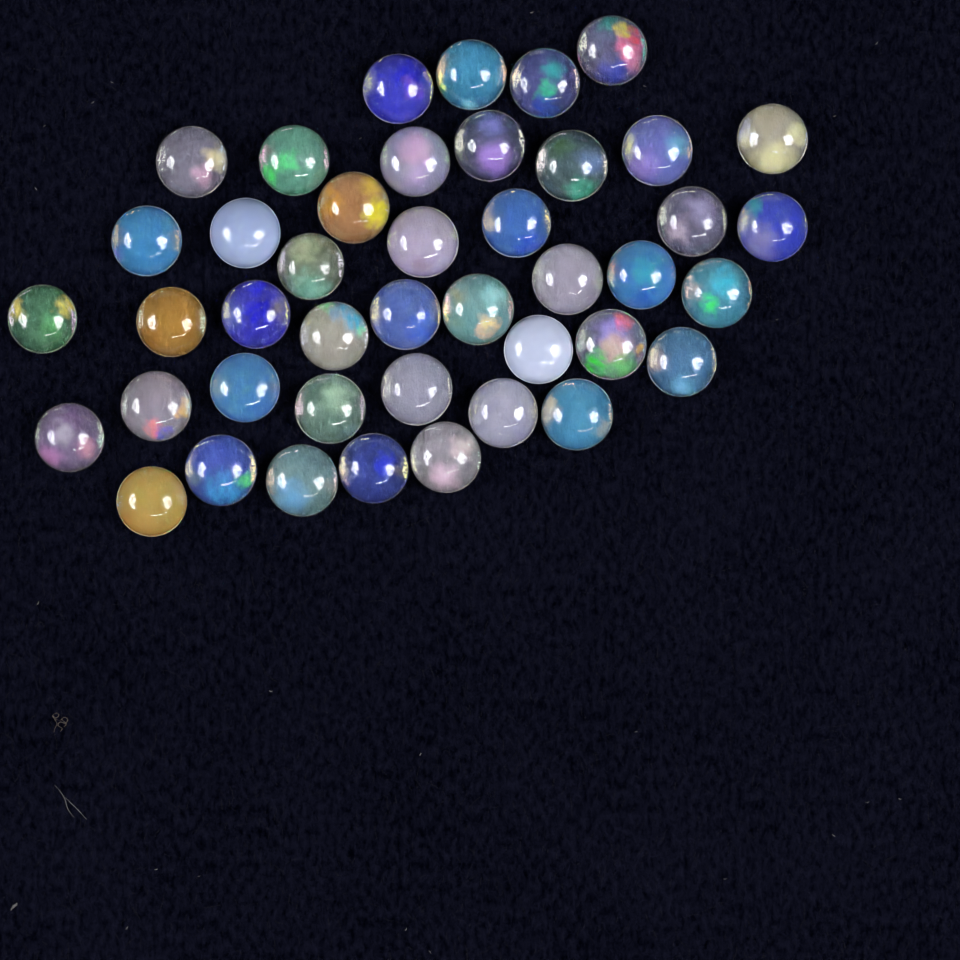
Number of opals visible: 43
